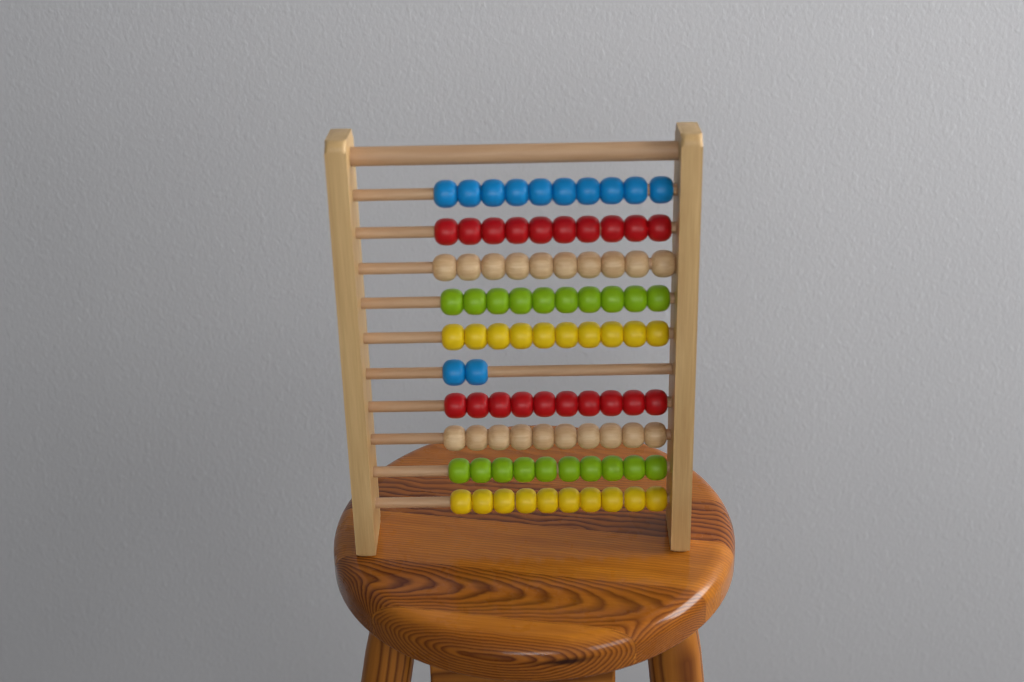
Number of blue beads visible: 12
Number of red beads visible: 20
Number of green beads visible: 20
